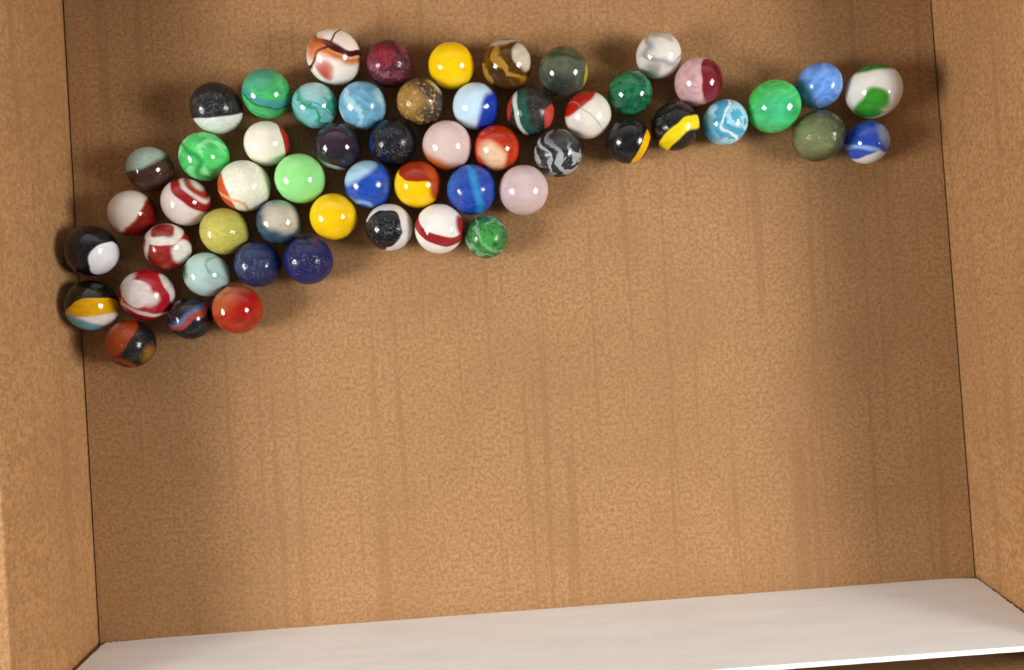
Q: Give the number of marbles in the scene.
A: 56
